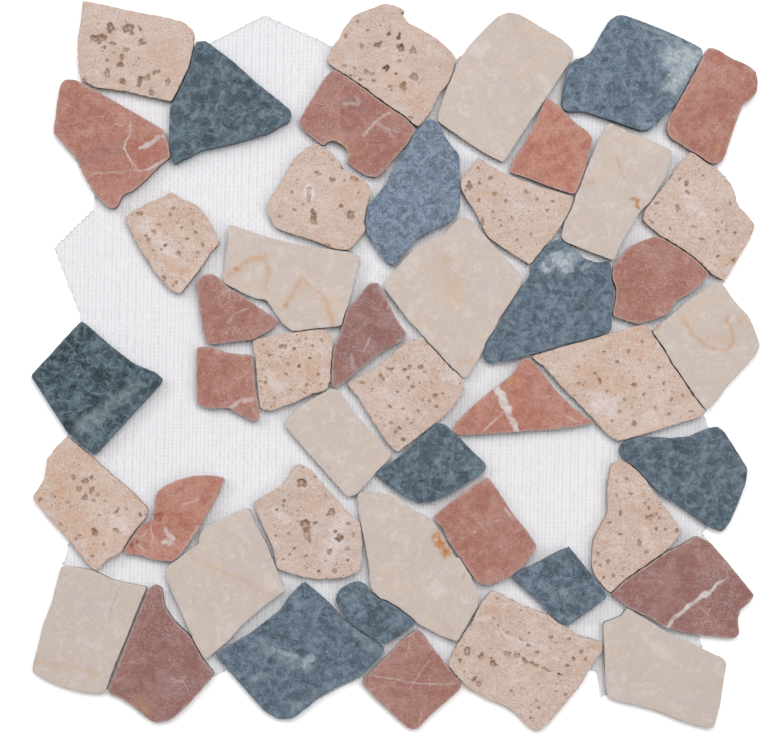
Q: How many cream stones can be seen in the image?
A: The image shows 10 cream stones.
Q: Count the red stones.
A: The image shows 14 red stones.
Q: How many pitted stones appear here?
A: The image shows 13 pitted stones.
